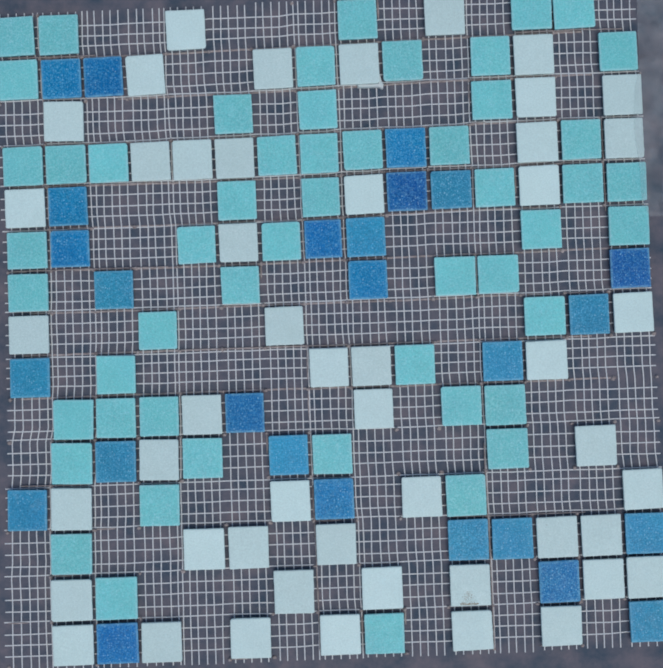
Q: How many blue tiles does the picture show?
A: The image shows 26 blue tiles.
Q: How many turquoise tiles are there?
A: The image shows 53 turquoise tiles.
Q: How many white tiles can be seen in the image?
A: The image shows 49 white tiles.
